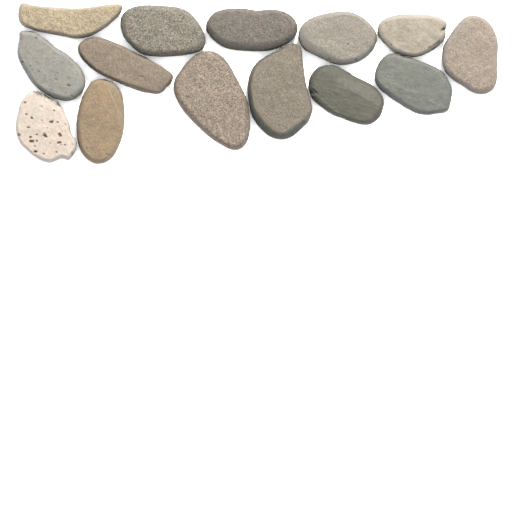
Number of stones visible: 14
